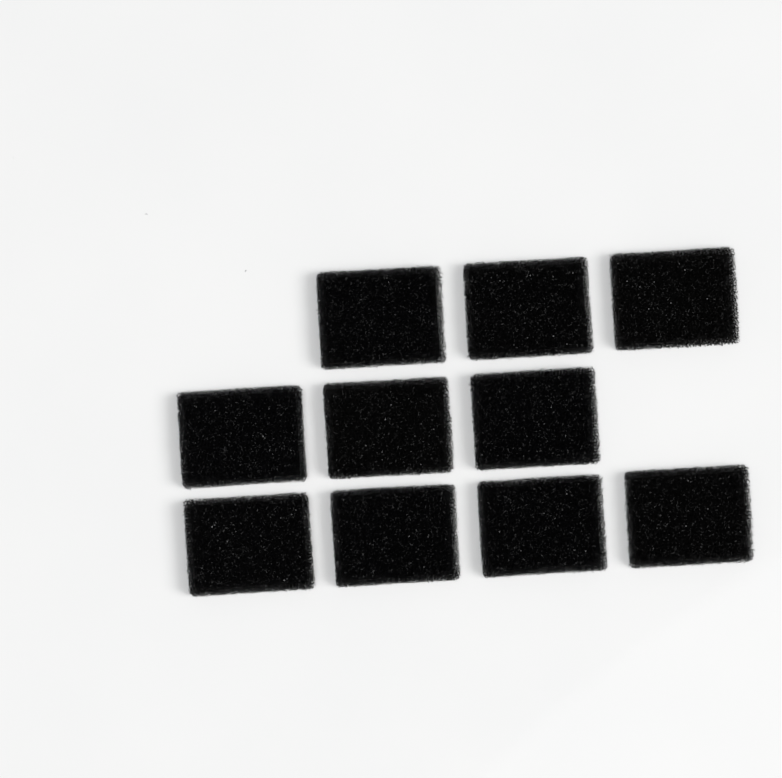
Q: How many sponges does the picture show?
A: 10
